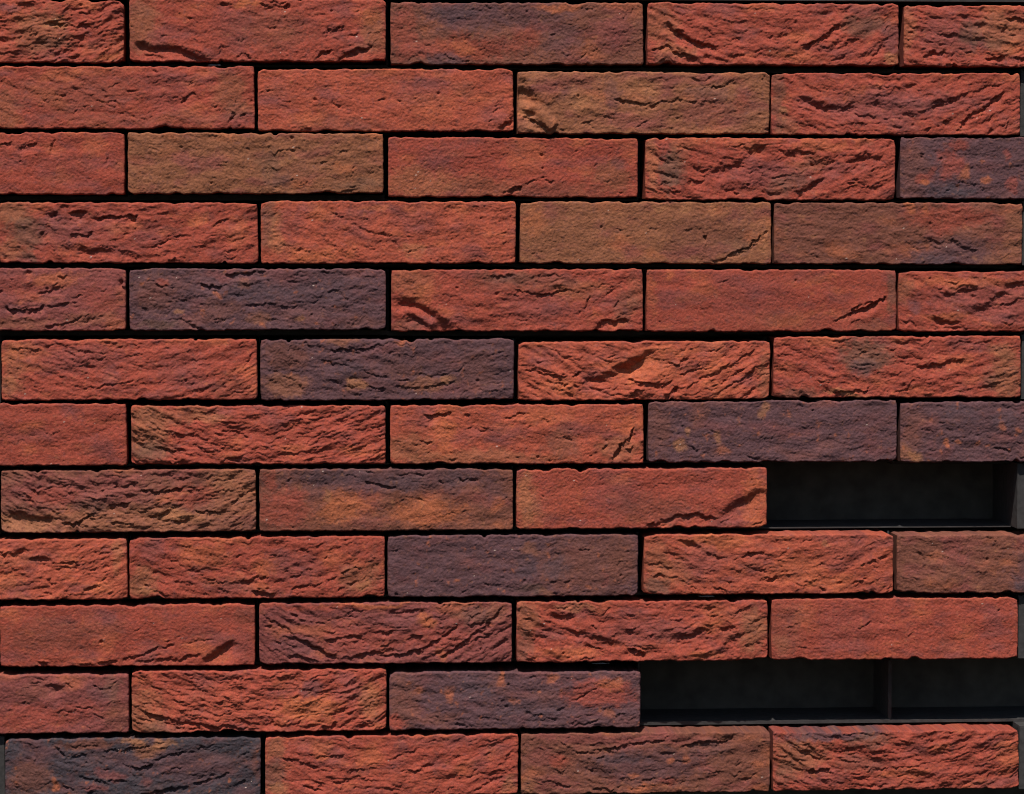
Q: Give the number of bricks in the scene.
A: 51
